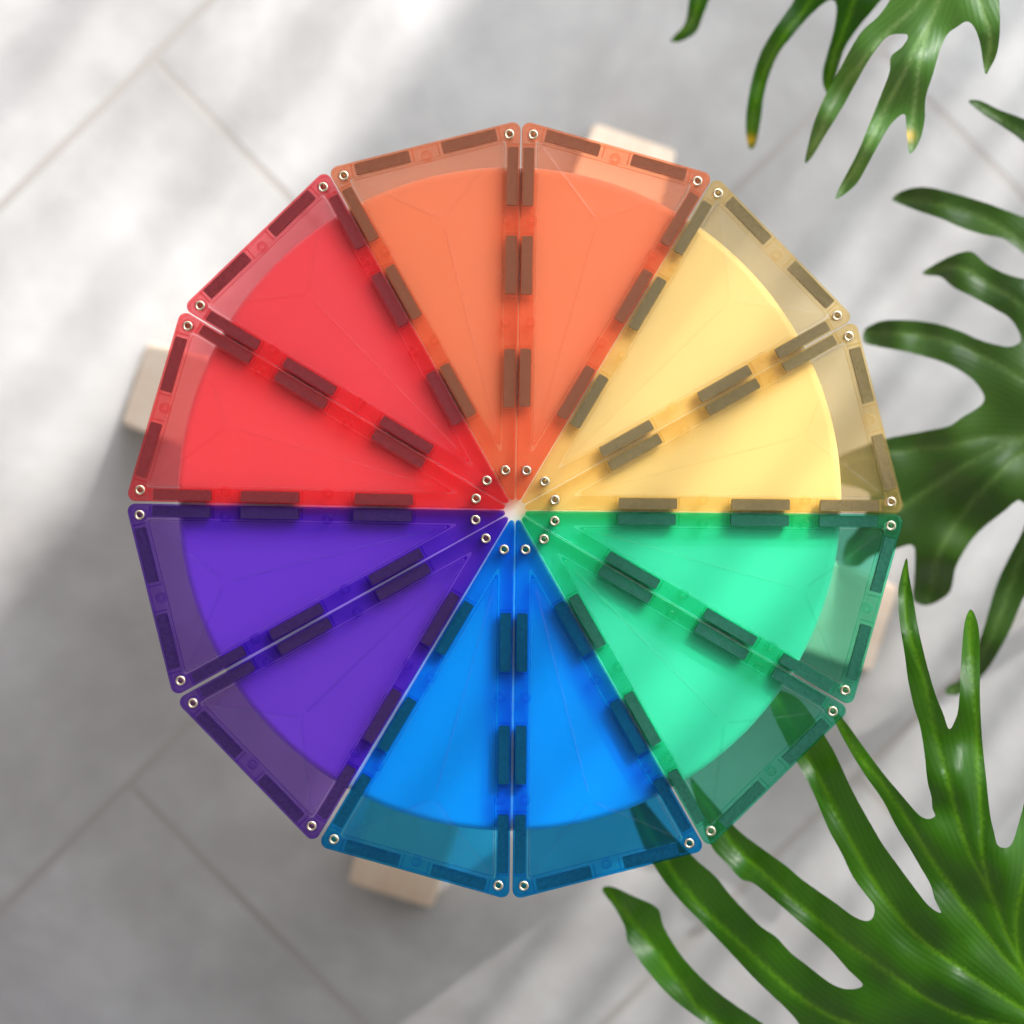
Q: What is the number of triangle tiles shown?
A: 12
